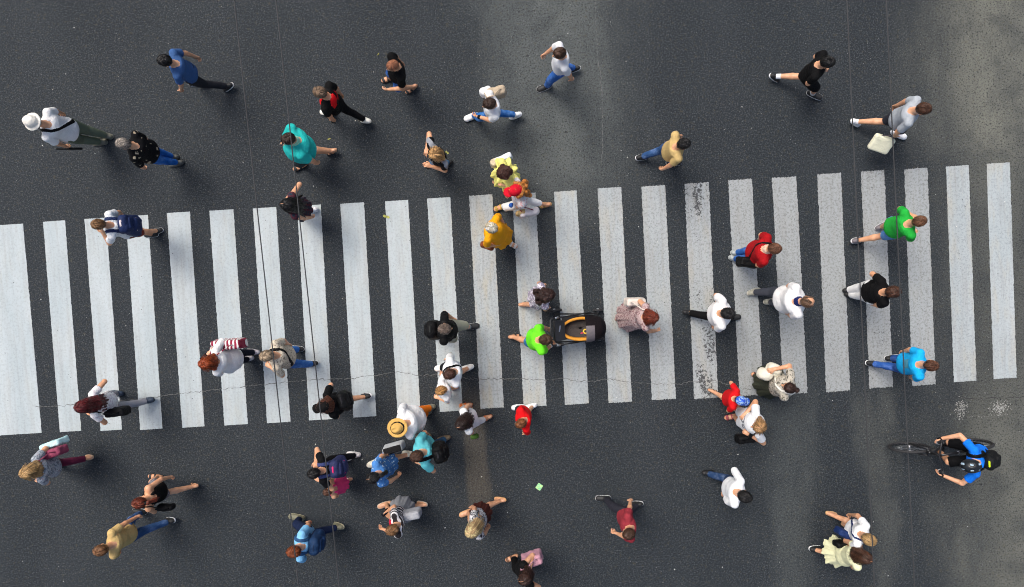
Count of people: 55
